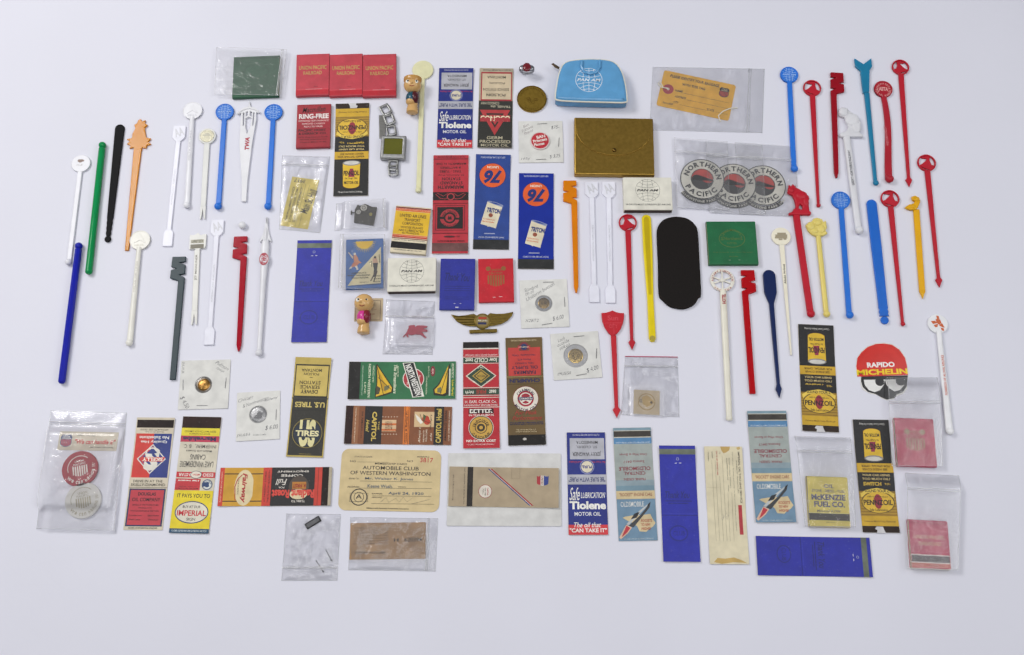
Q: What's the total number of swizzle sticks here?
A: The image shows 43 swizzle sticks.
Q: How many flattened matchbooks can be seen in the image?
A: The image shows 24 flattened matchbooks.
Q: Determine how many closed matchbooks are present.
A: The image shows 13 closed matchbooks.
